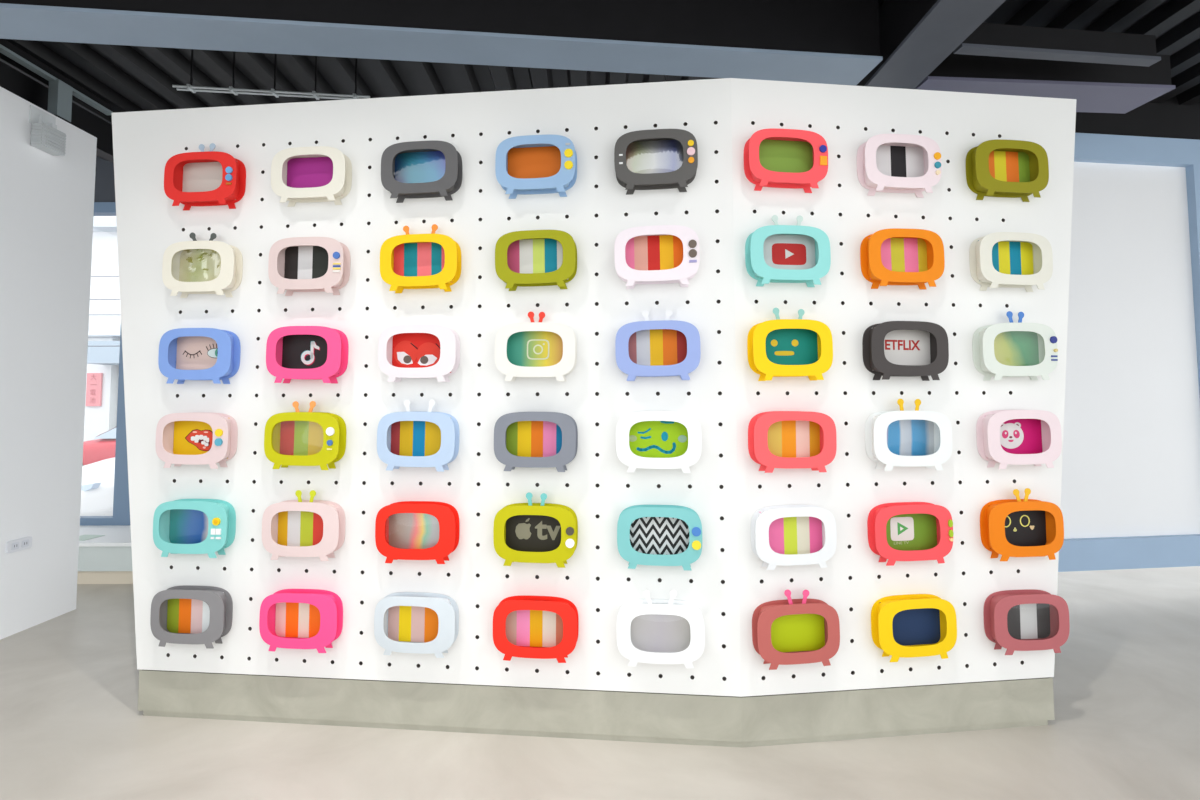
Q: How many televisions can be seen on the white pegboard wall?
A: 48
